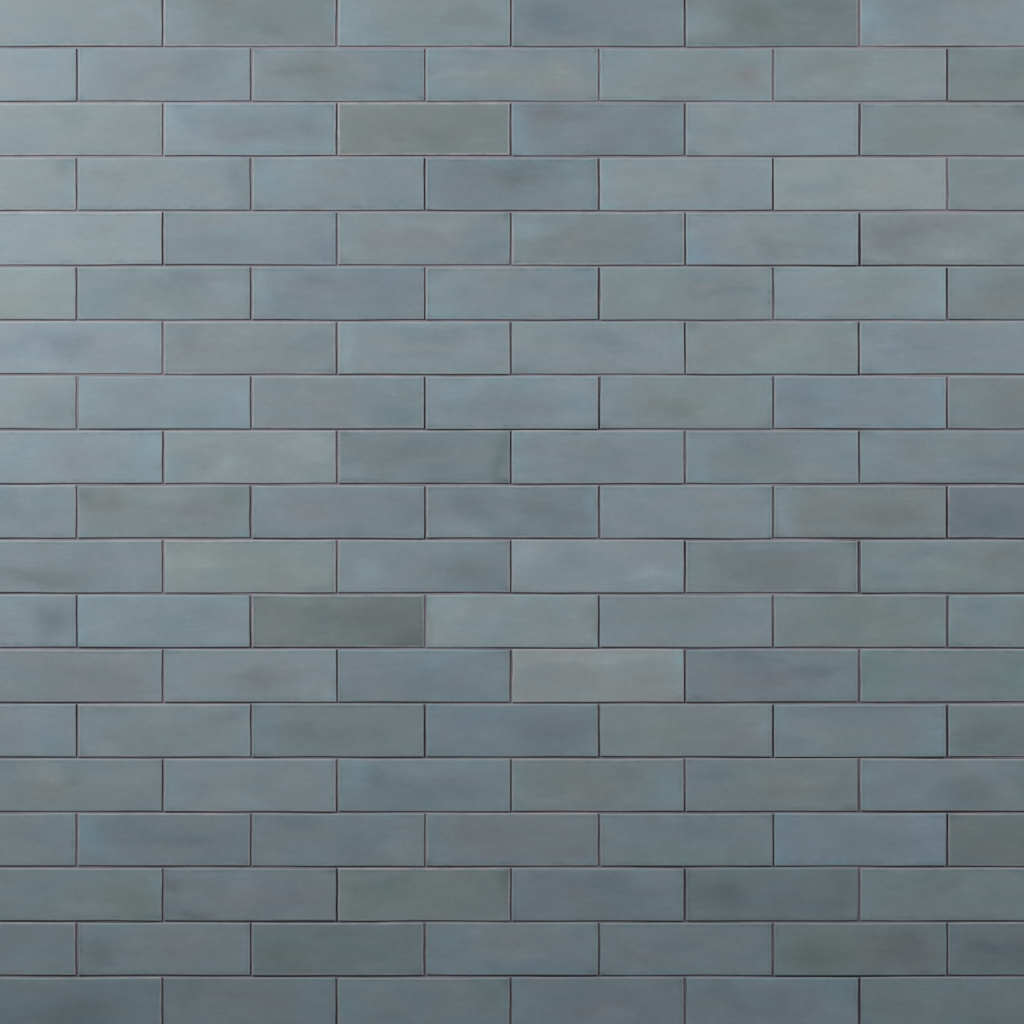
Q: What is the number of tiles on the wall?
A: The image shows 123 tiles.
